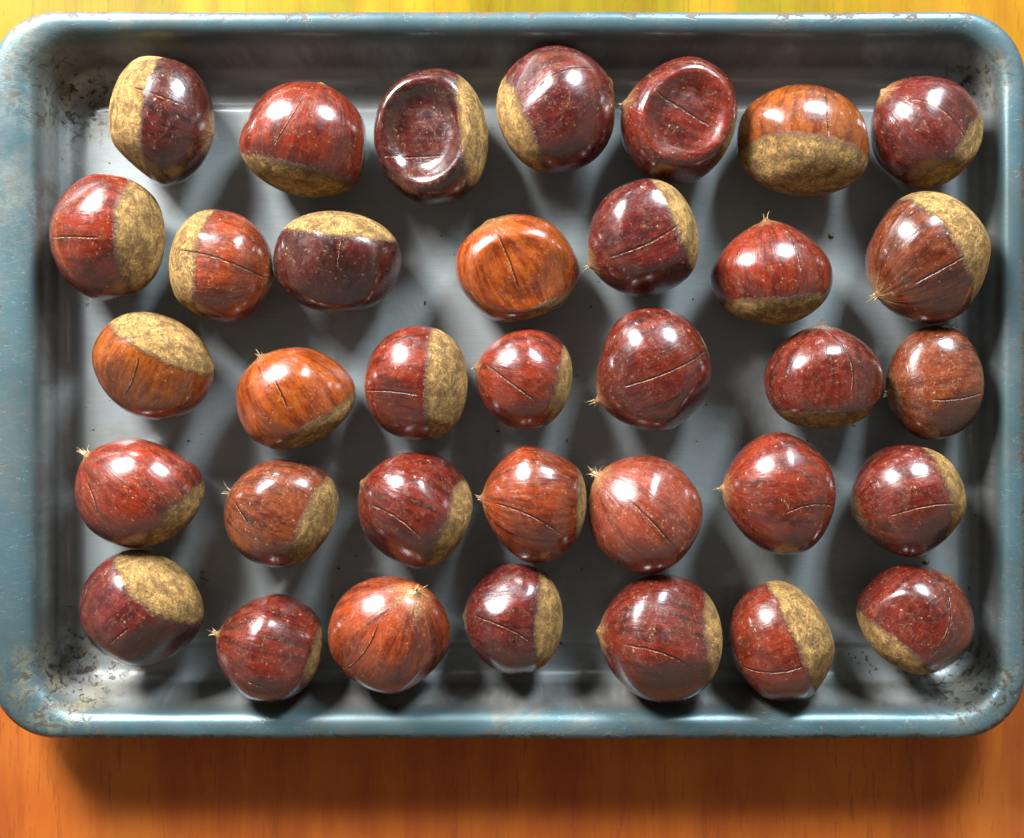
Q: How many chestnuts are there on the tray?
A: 35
